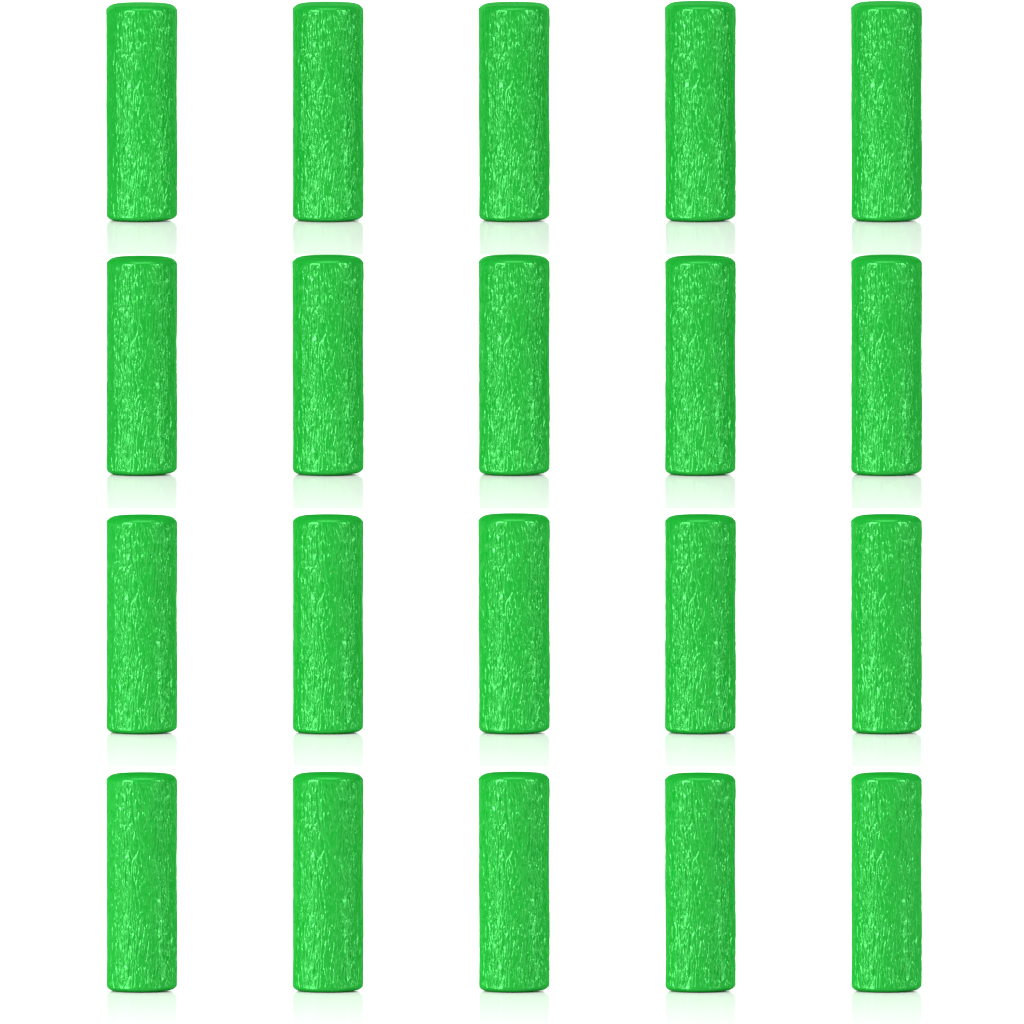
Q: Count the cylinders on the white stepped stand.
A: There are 20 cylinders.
